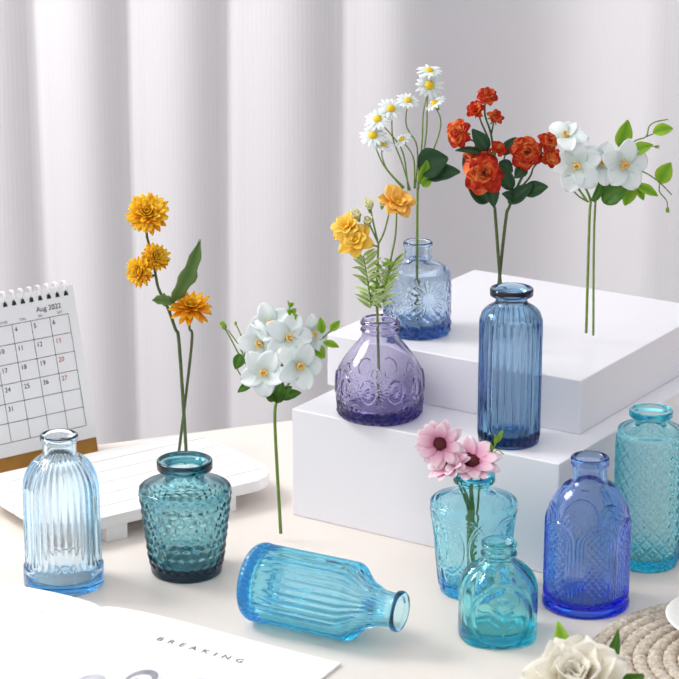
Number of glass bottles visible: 10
